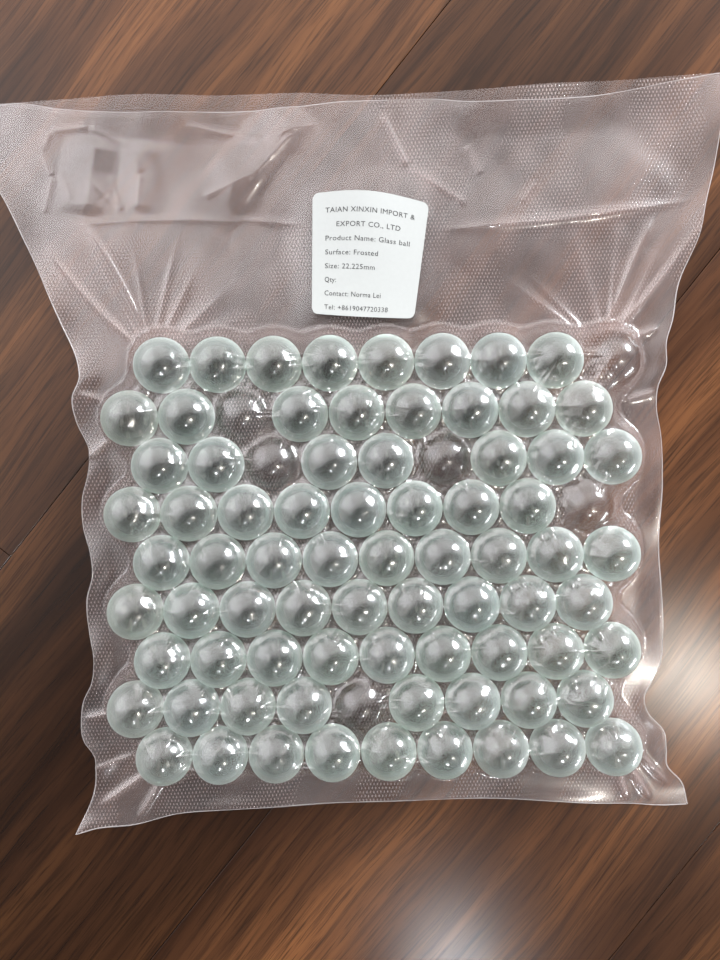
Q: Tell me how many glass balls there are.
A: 75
